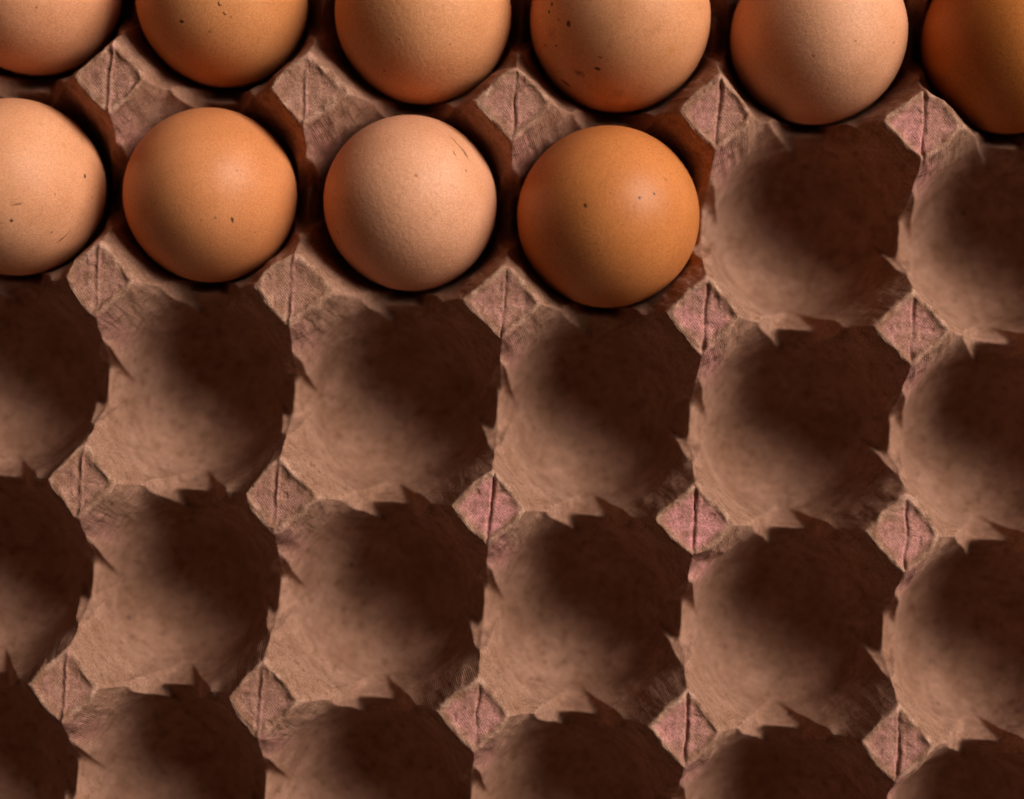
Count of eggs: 10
